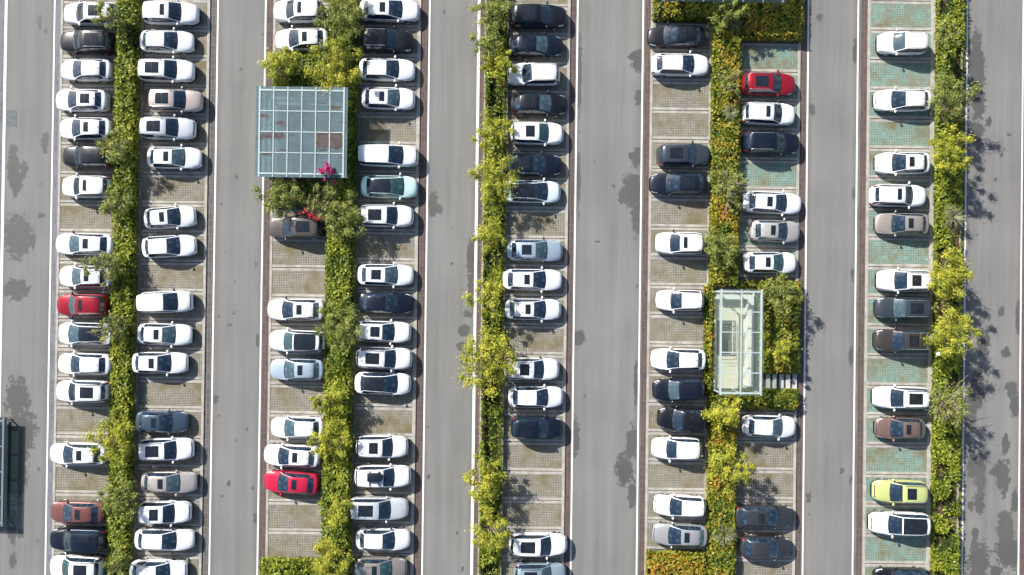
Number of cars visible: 109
